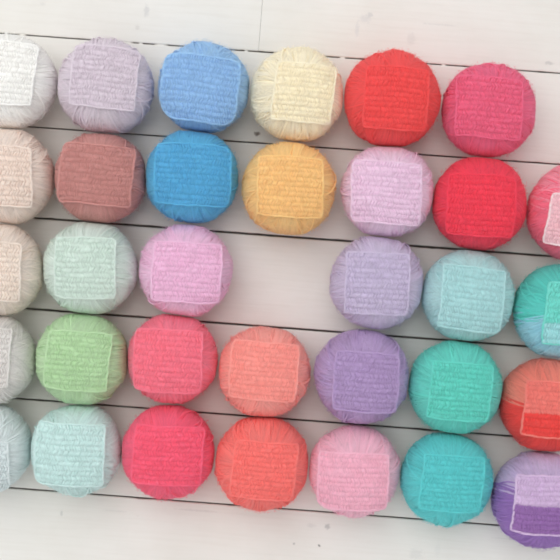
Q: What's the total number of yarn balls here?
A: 33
